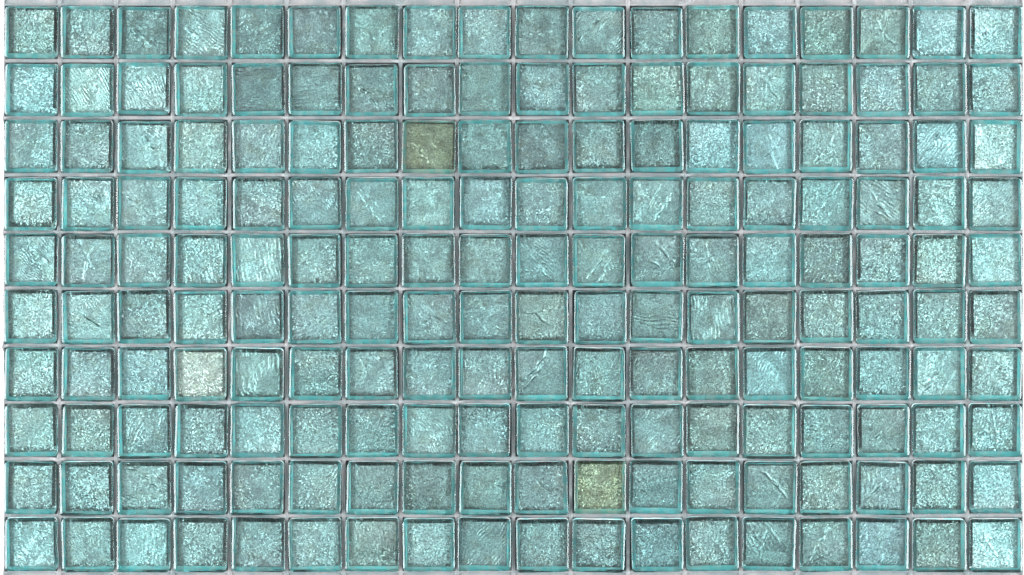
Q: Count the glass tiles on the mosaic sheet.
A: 180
